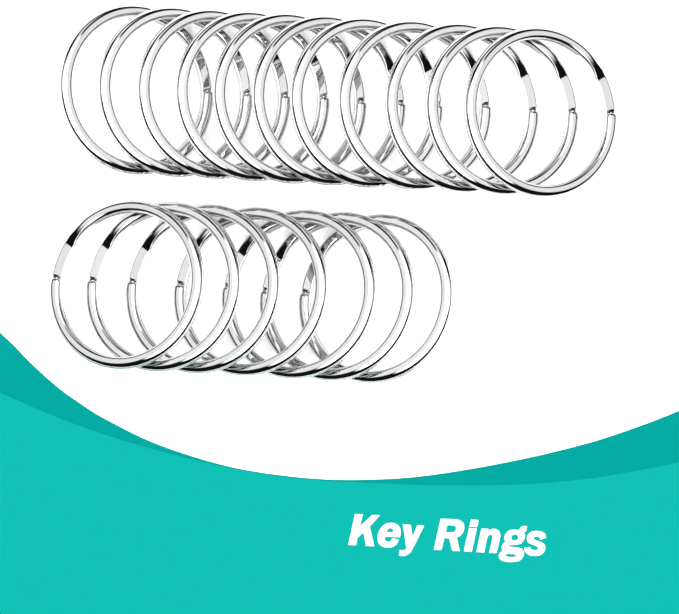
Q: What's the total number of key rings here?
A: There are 18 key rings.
